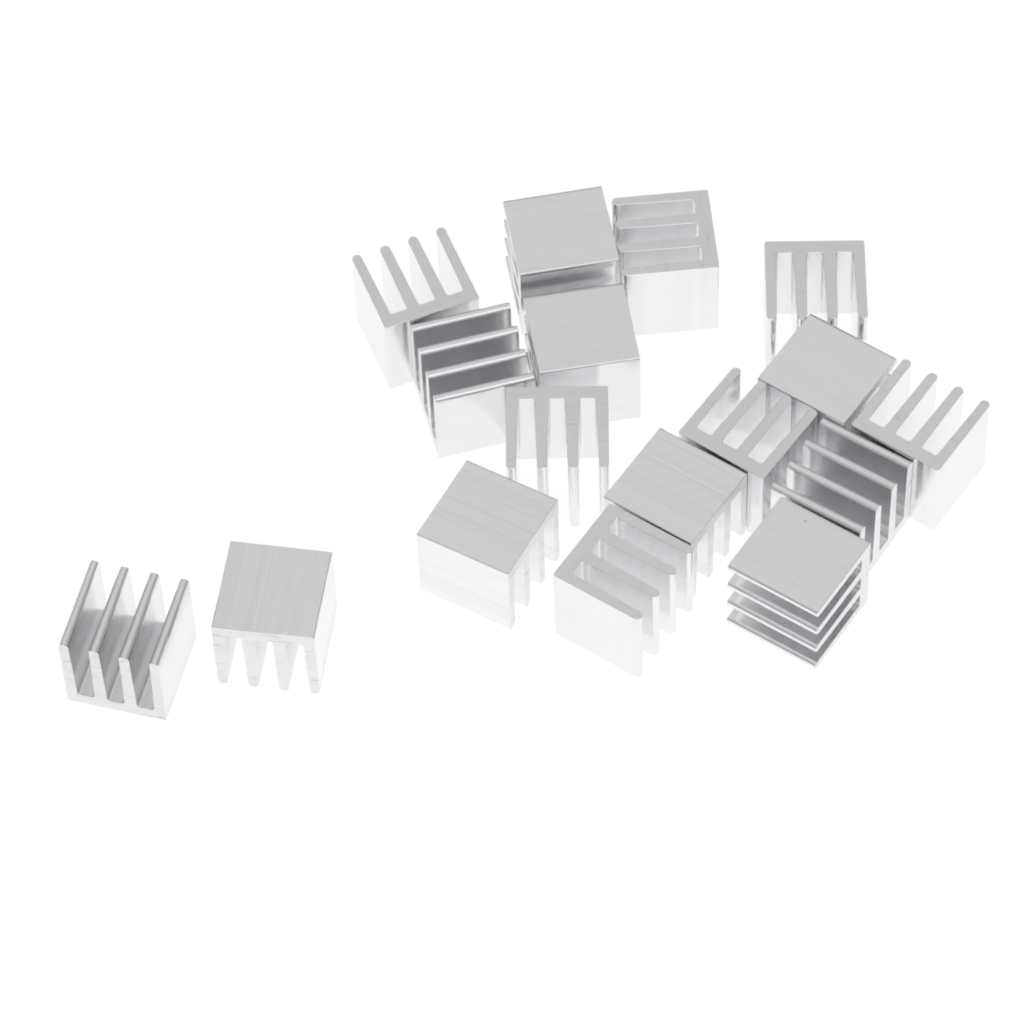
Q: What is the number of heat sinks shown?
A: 17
